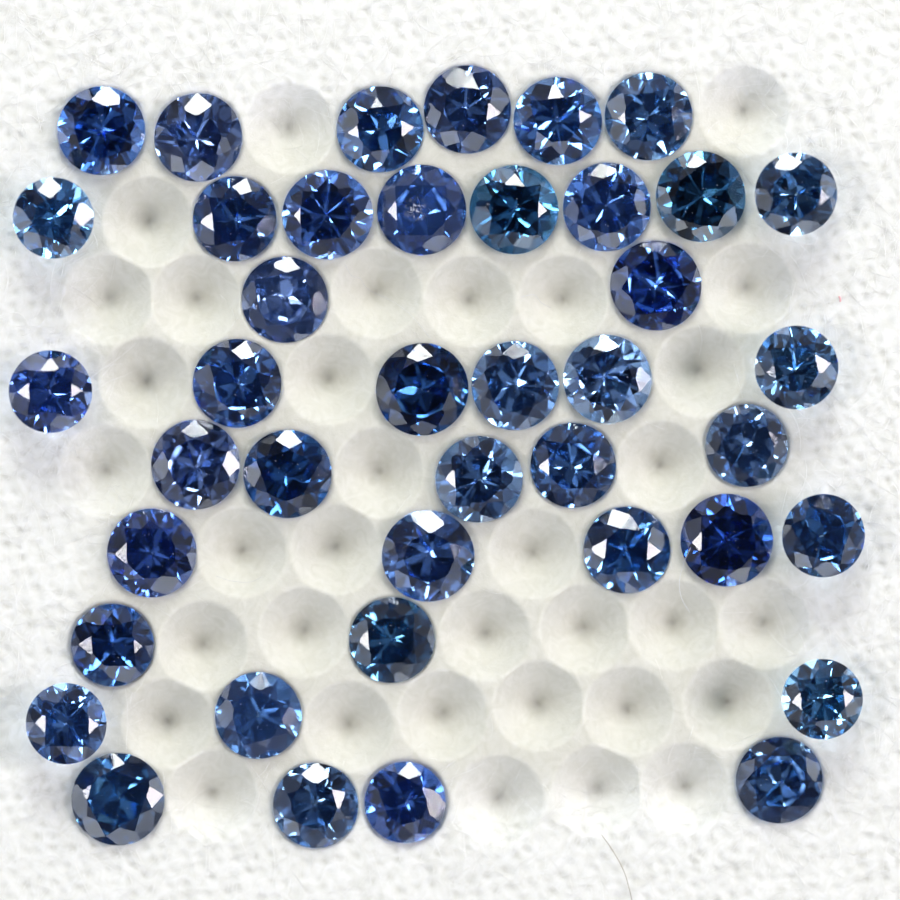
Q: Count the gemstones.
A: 41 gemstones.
